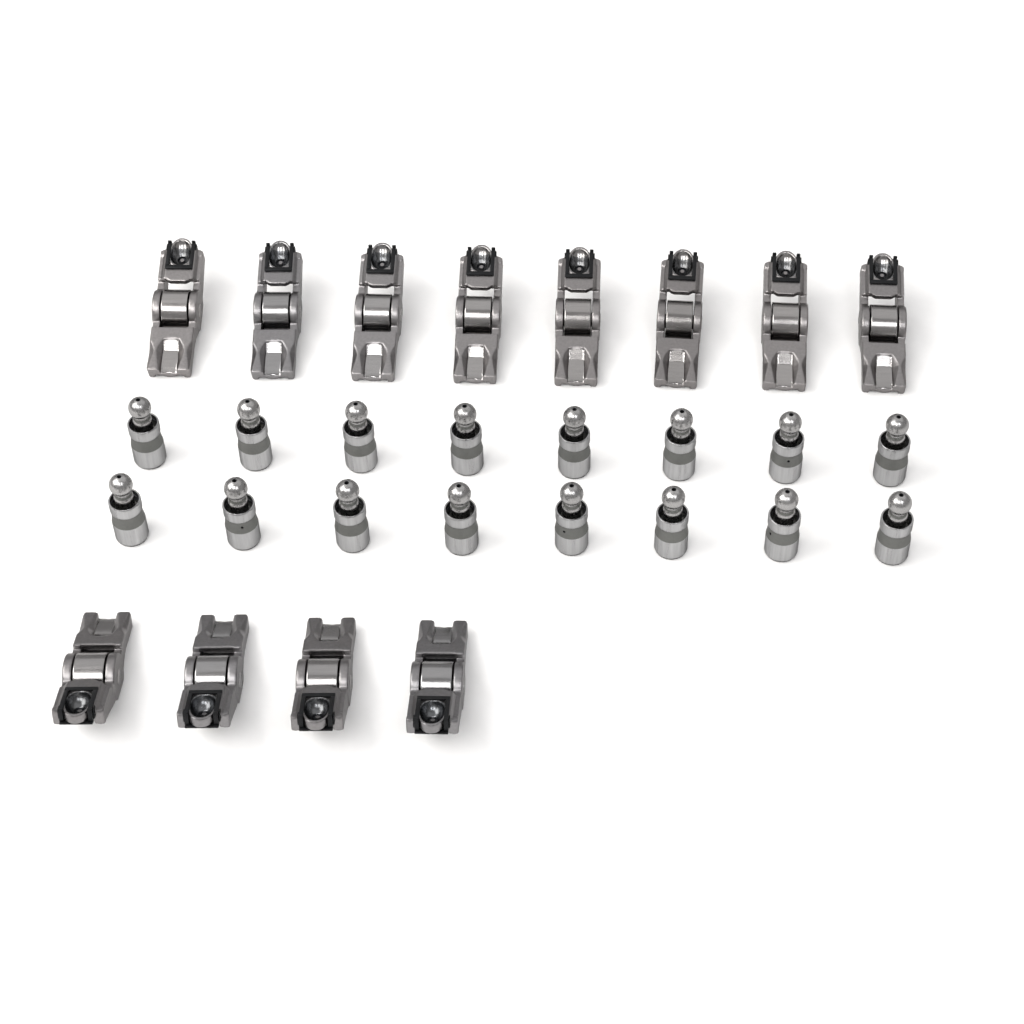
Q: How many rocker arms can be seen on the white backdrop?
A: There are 12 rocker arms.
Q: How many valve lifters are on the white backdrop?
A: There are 16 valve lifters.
